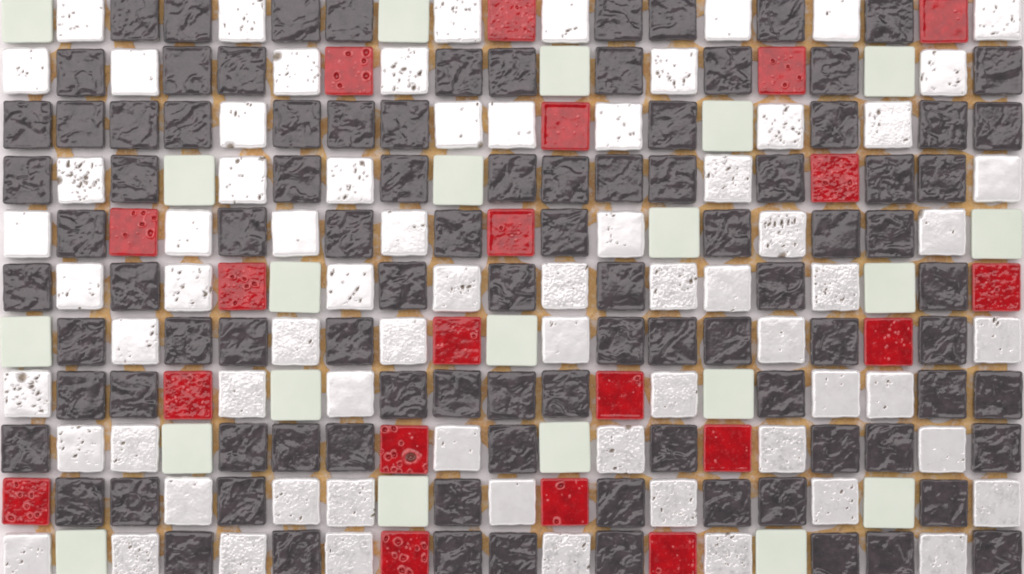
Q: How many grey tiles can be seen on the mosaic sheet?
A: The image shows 97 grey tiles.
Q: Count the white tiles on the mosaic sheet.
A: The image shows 71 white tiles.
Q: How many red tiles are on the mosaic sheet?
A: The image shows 20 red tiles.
